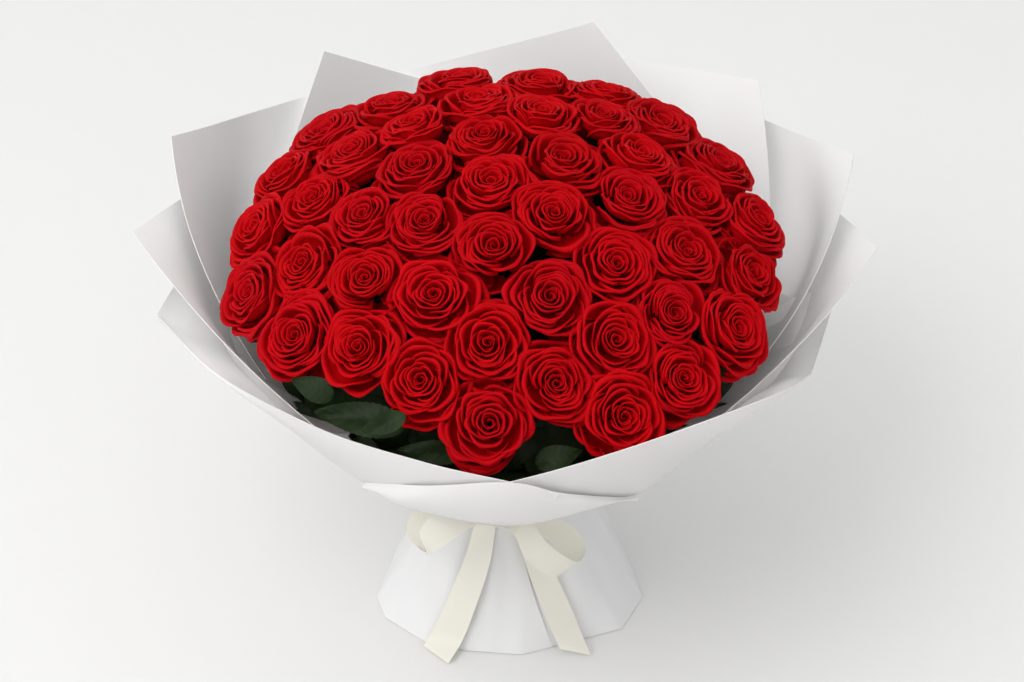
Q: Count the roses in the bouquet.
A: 46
